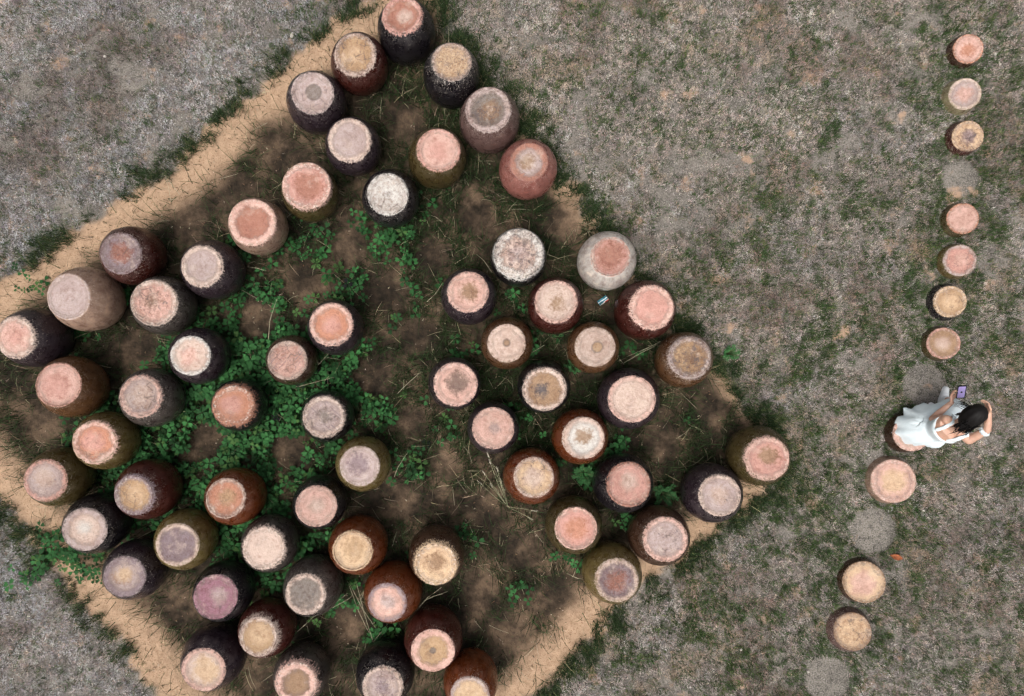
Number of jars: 75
